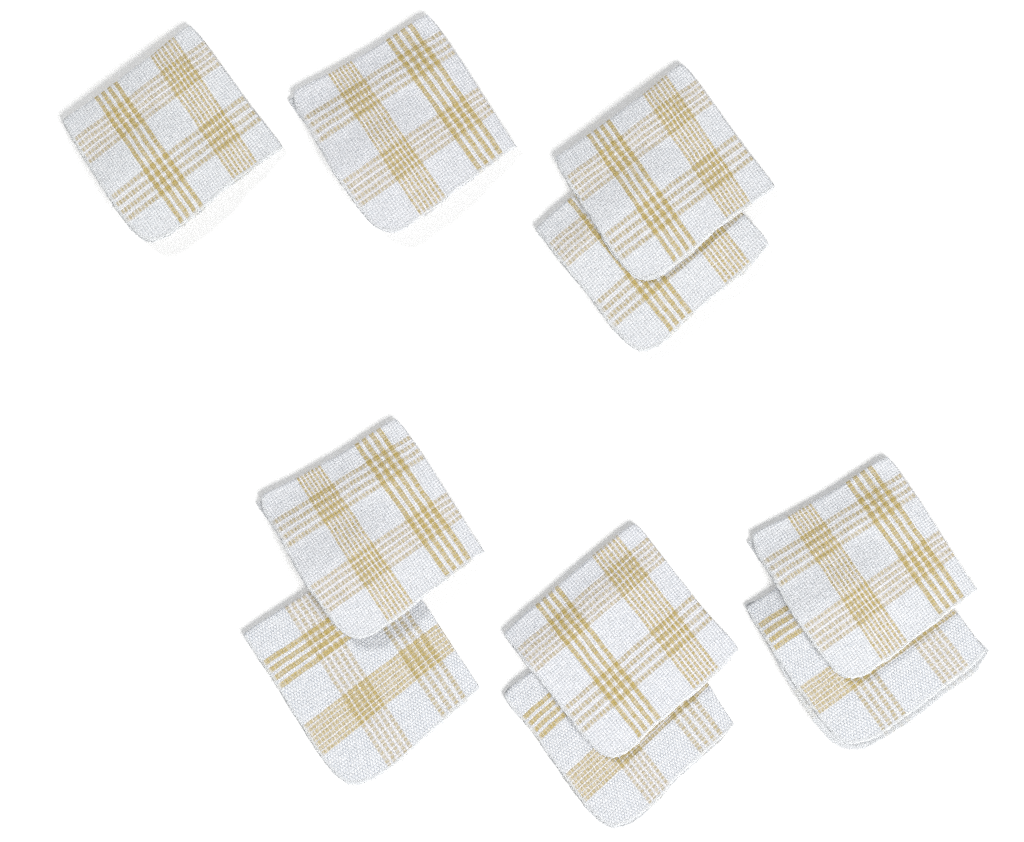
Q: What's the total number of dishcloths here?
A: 10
